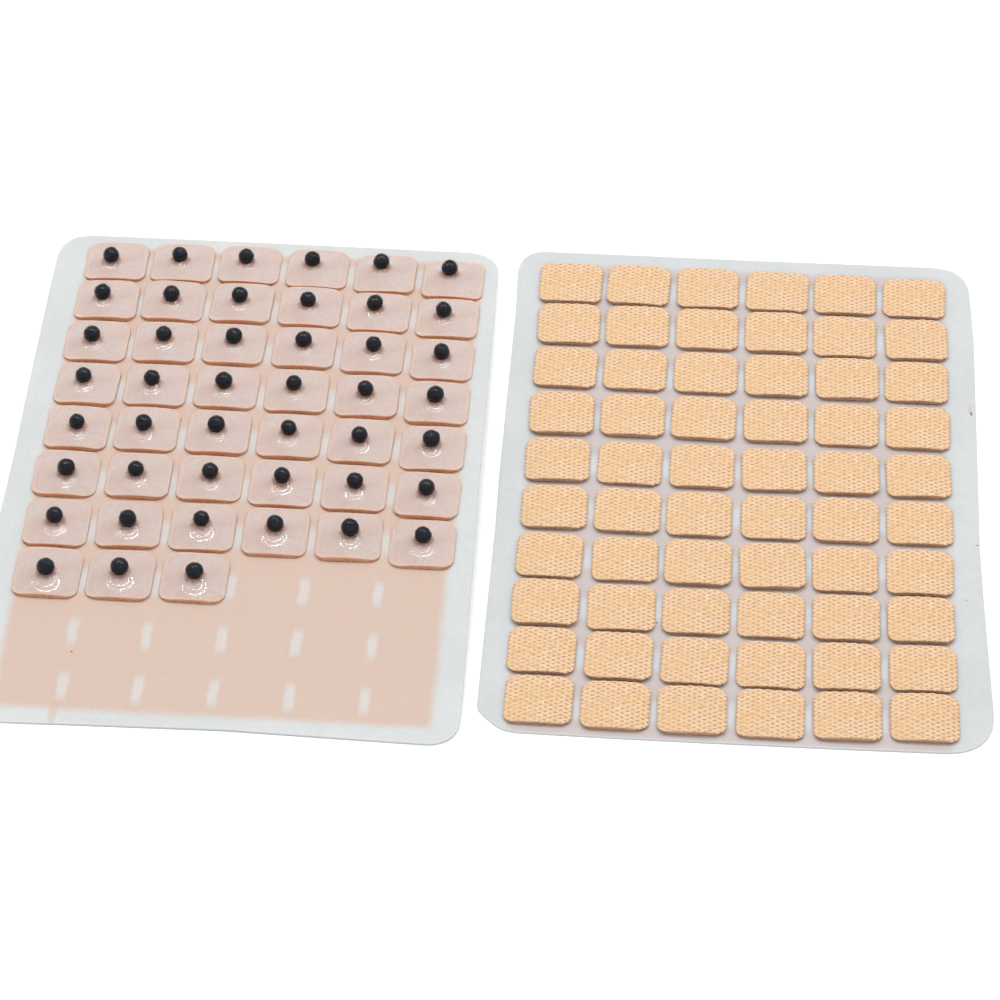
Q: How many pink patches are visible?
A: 45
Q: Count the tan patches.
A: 60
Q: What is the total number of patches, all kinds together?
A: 105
